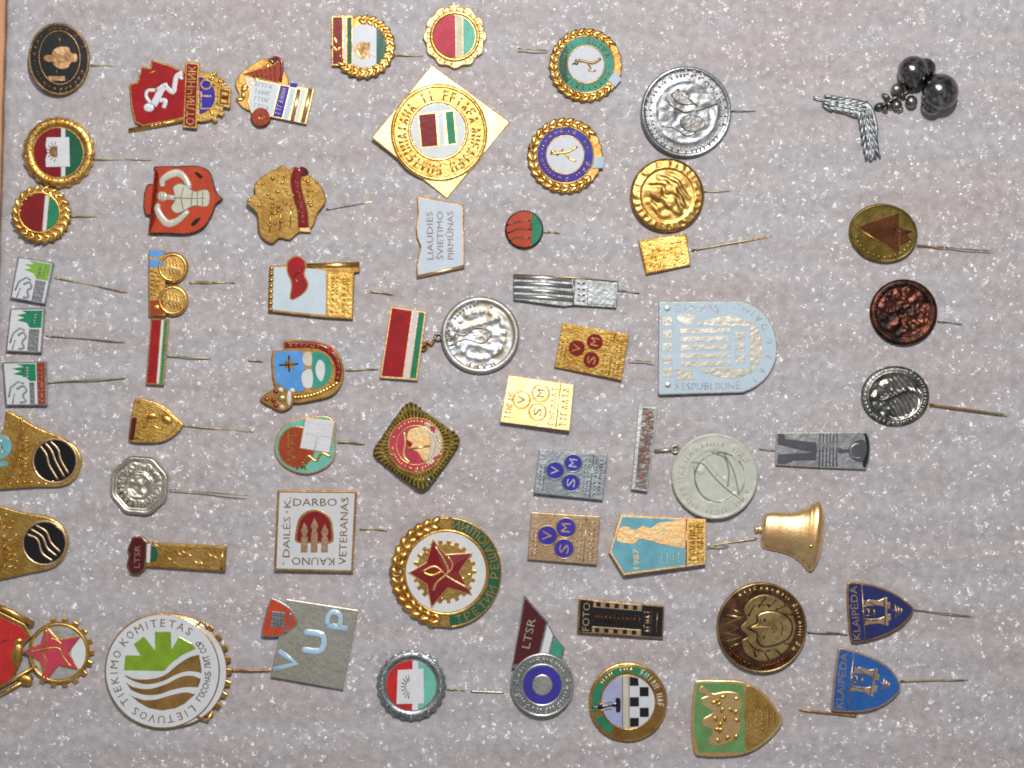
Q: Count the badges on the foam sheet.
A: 58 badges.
